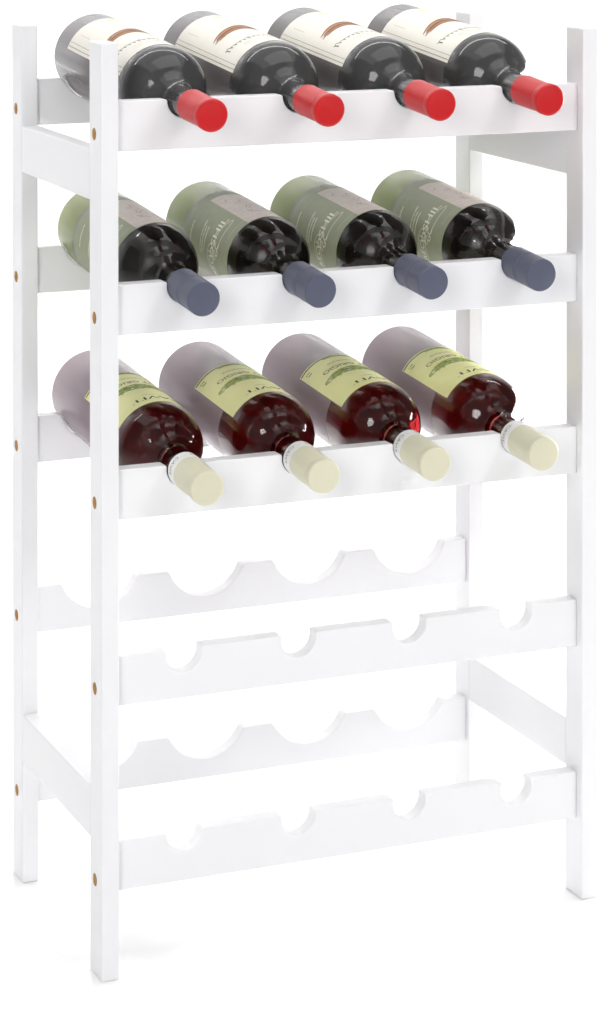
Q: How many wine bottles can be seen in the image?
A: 12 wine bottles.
